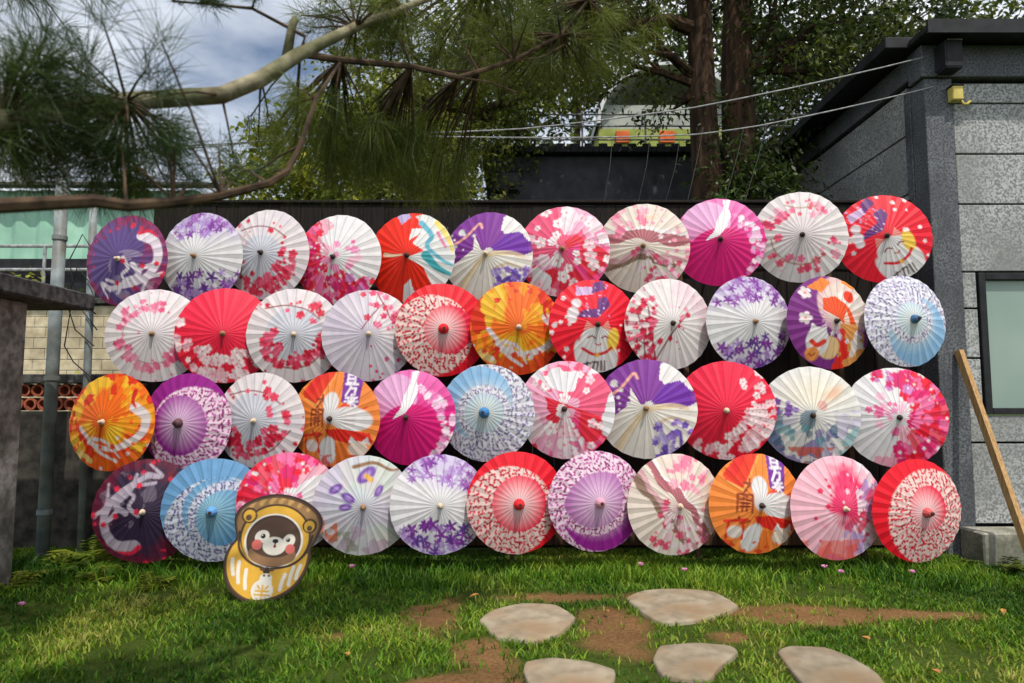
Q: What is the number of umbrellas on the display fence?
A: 44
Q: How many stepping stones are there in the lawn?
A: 5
